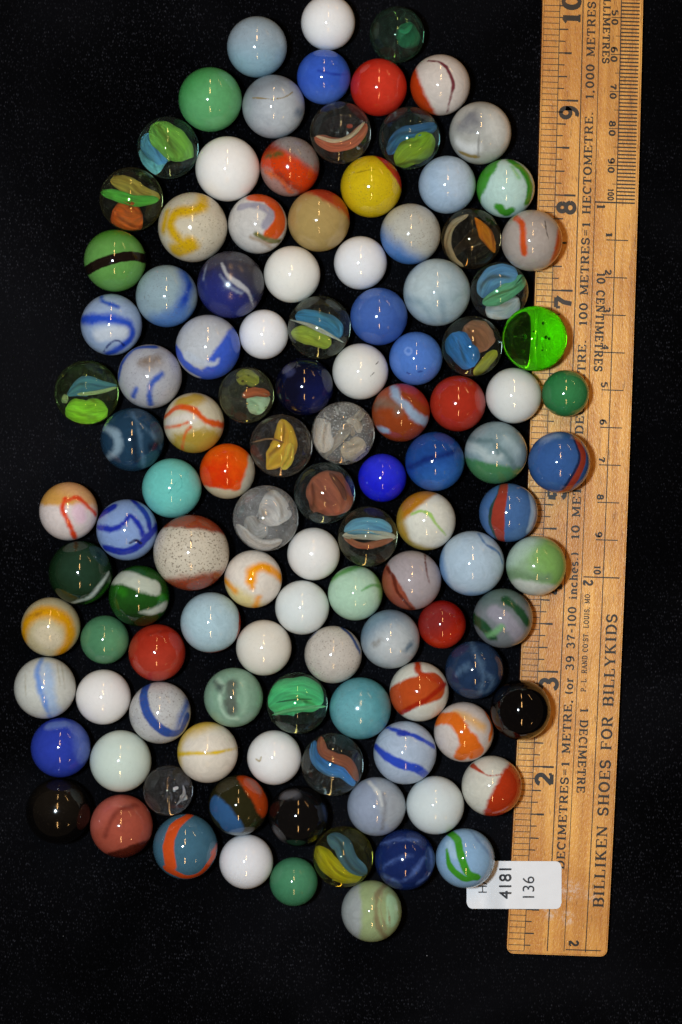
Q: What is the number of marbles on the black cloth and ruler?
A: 115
